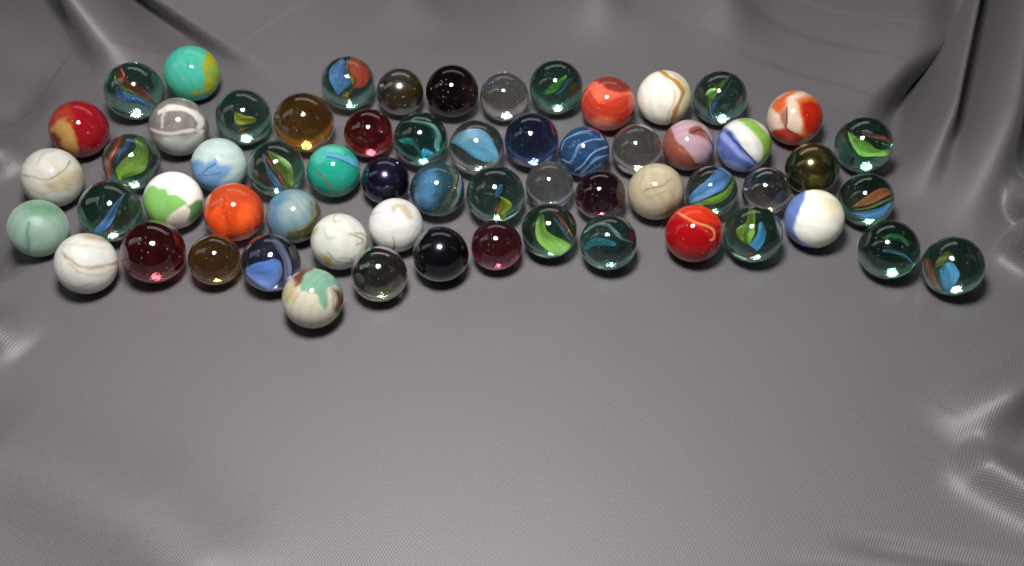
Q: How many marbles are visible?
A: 61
